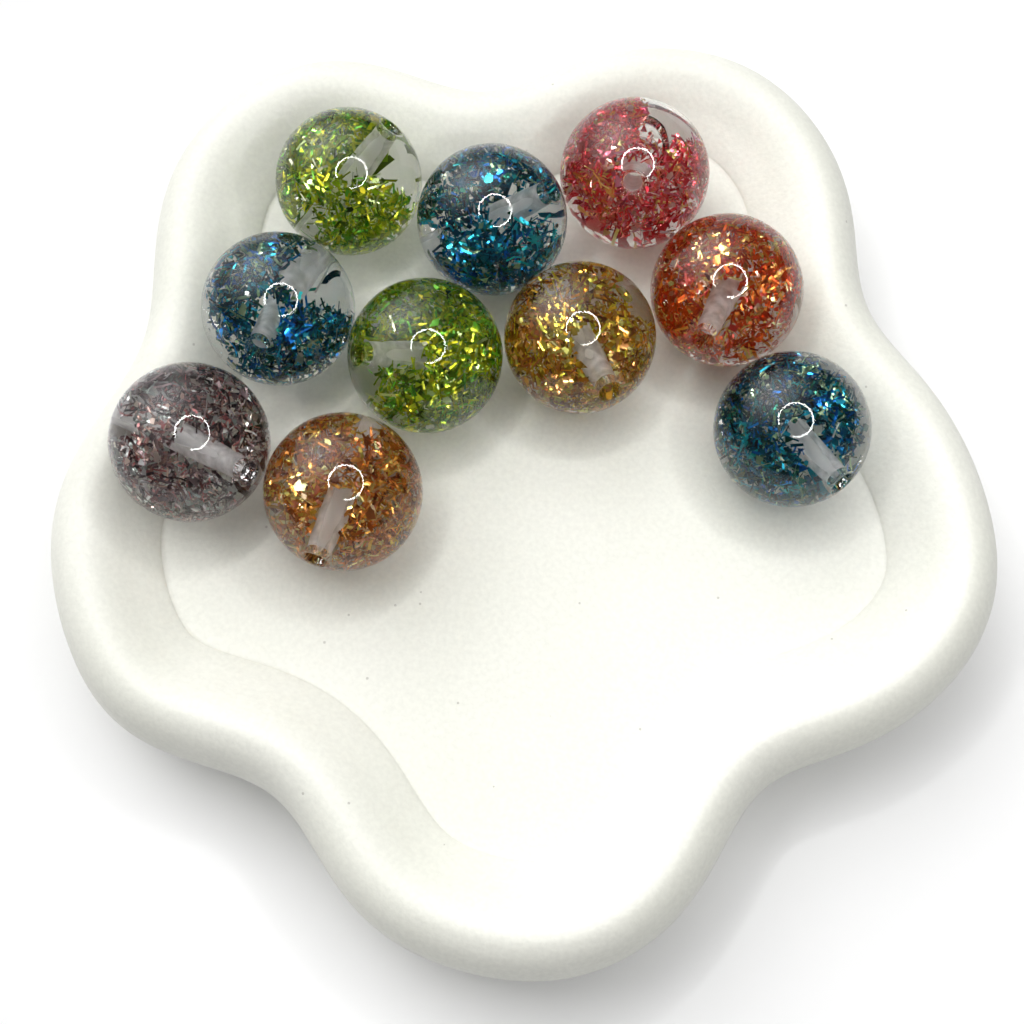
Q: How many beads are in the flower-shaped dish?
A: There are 10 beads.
